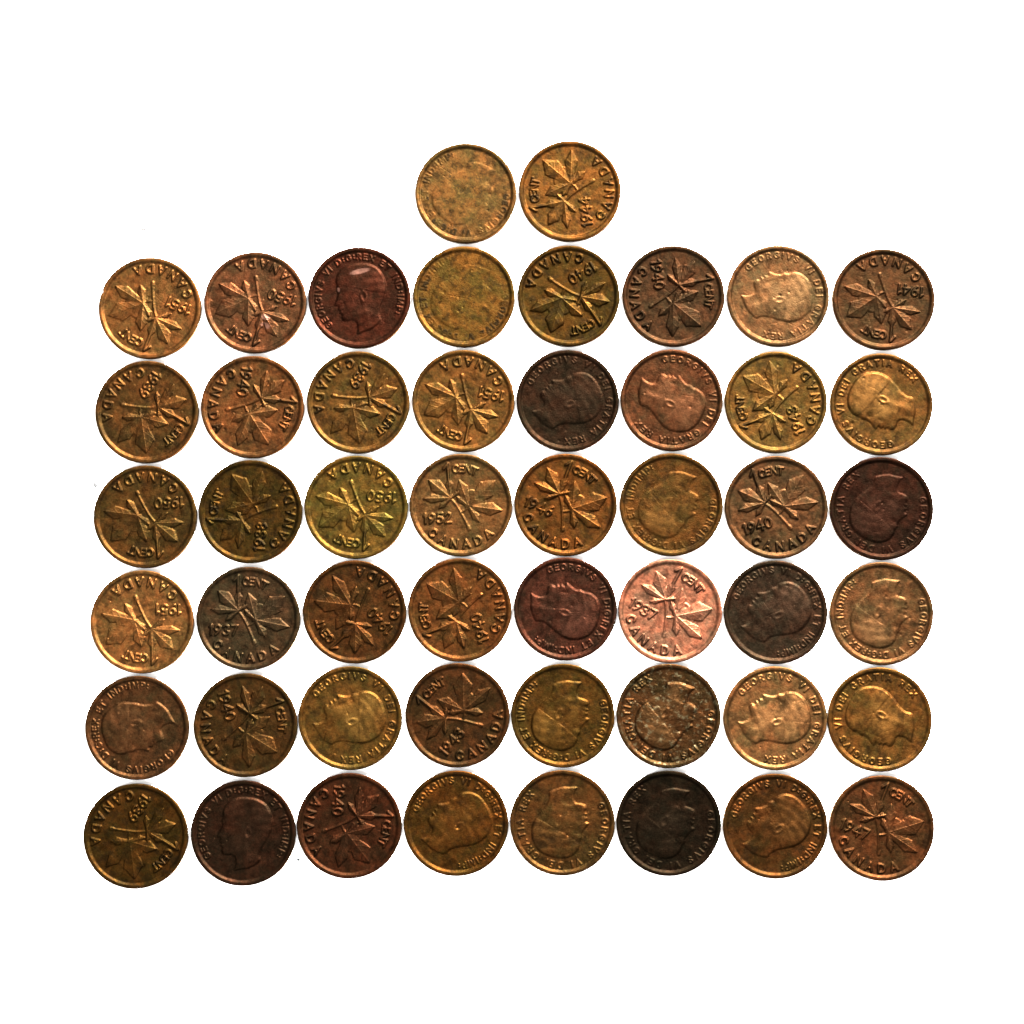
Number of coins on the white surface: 50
